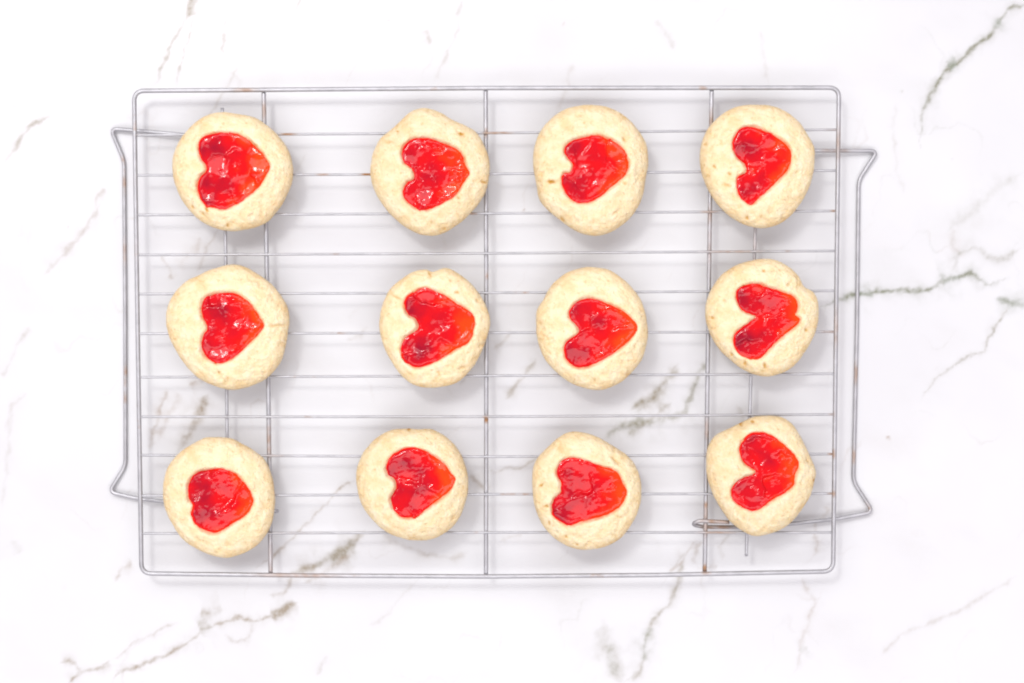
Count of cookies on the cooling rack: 12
